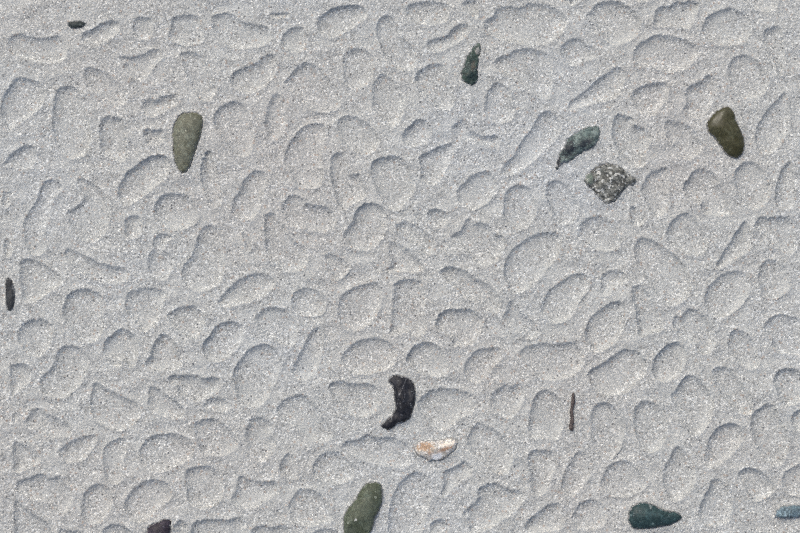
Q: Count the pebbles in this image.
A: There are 13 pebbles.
